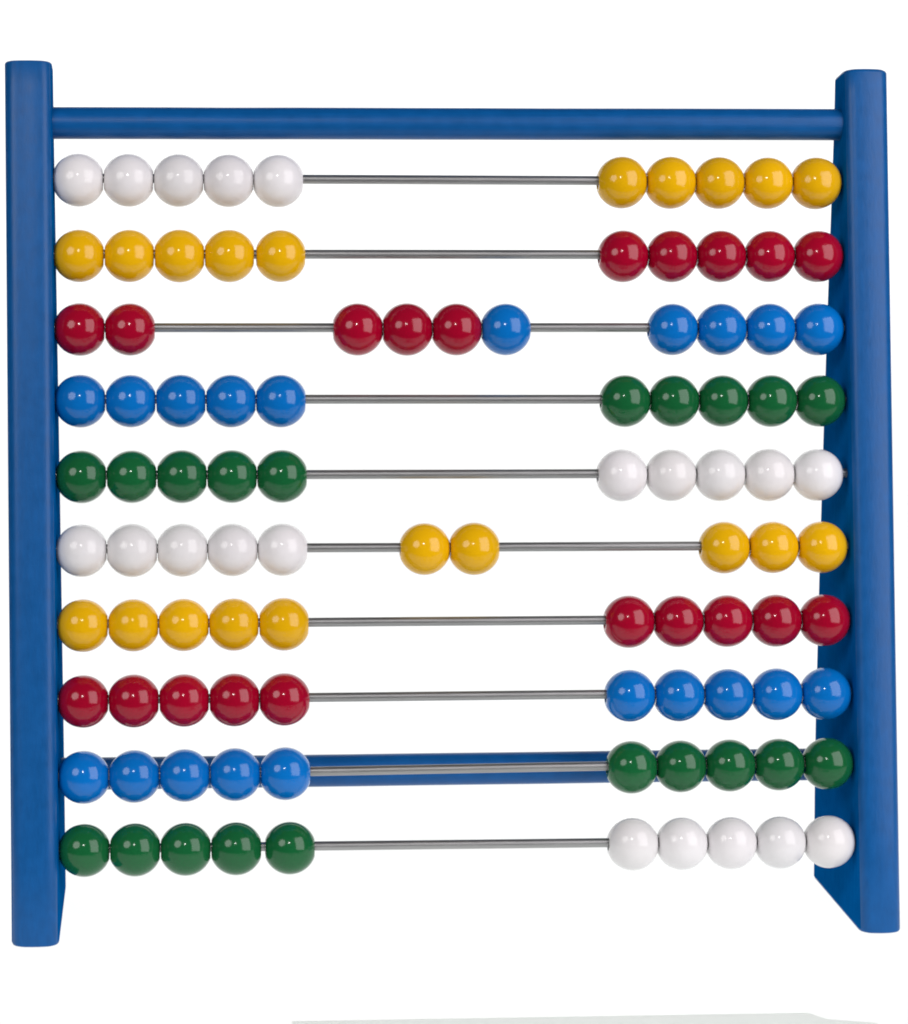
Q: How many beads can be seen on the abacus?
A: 100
